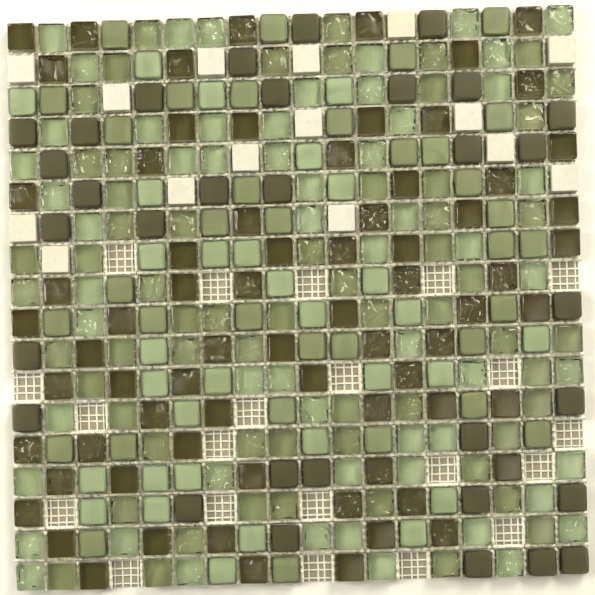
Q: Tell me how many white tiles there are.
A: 15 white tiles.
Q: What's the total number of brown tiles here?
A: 104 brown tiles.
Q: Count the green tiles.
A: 184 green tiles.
